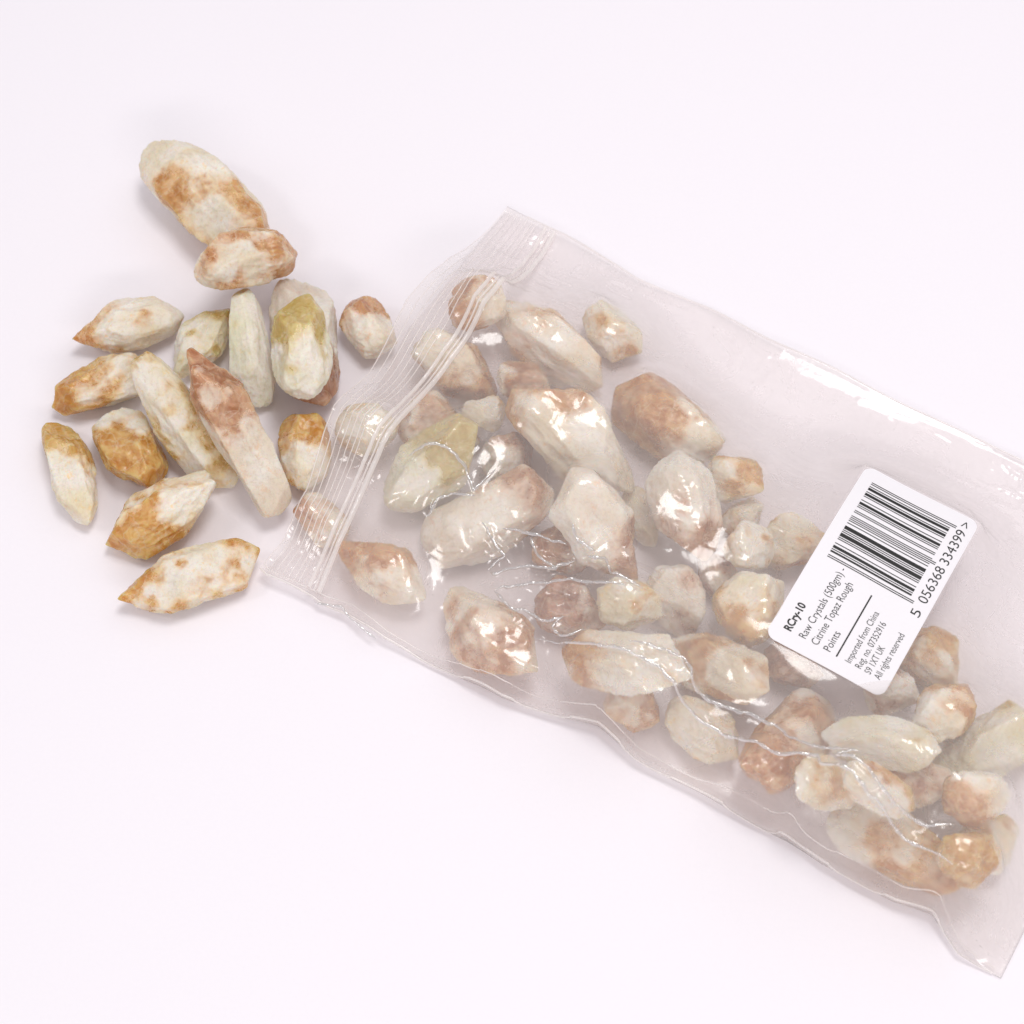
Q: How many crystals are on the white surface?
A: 63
